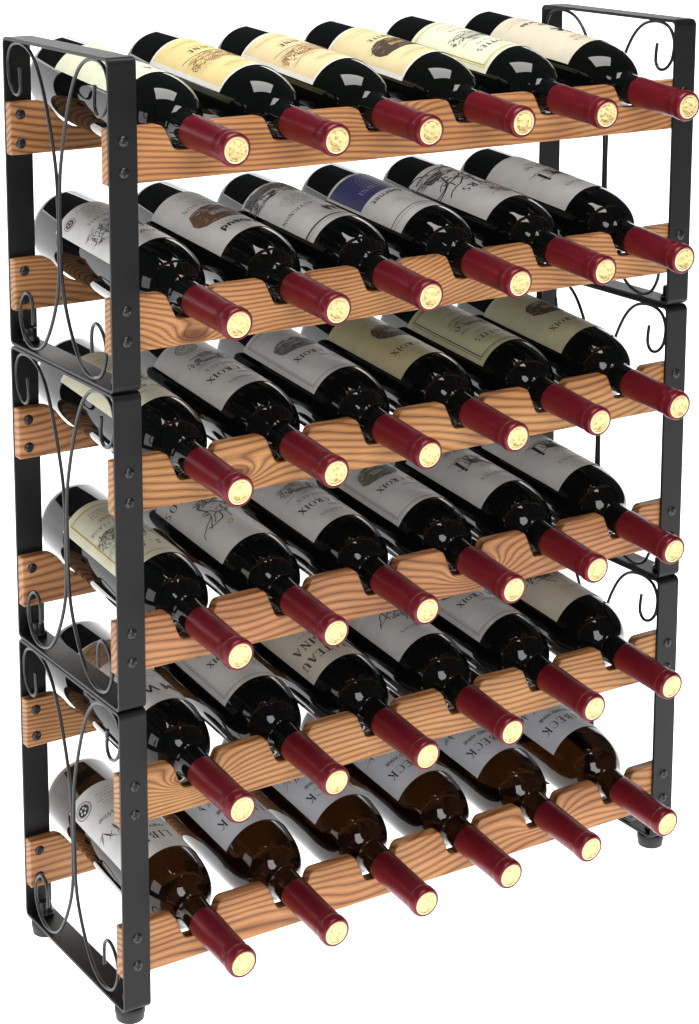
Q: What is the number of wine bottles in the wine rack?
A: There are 36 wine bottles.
